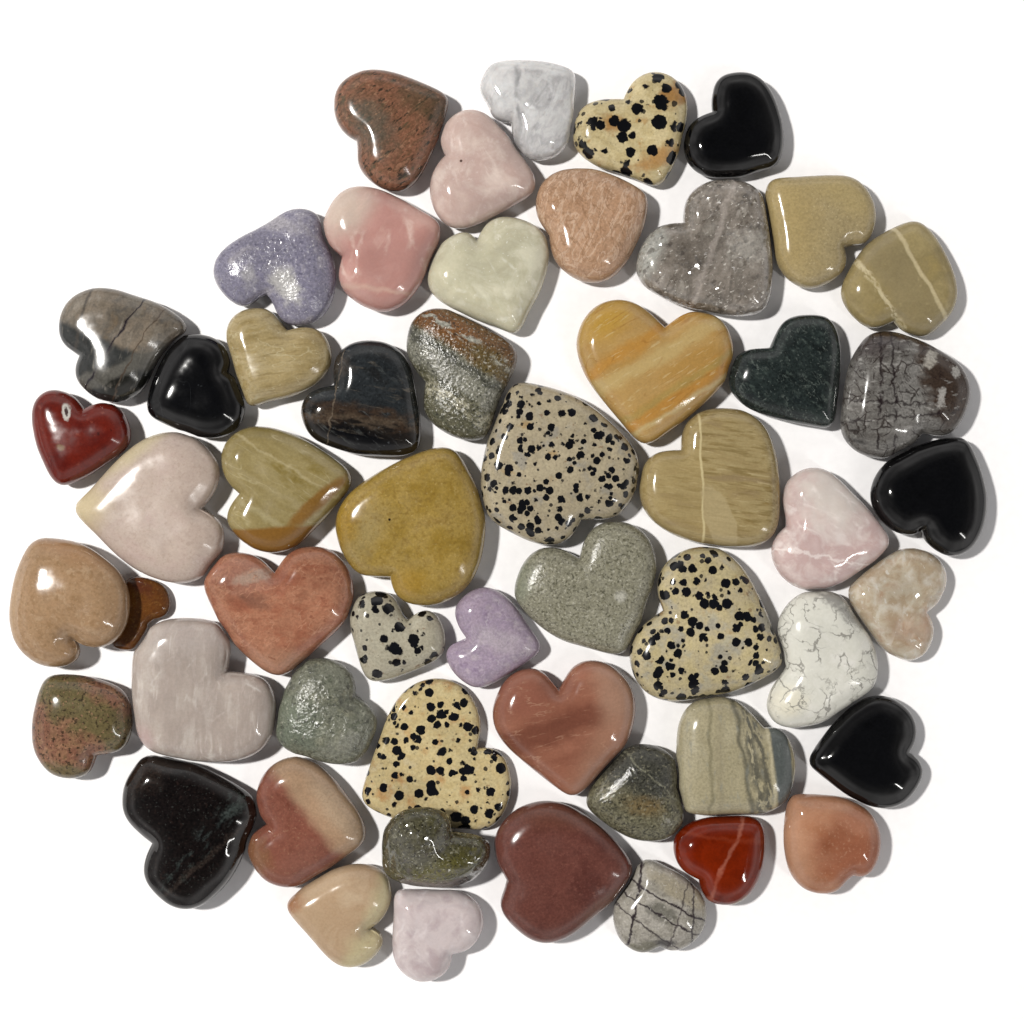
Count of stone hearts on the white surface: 54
